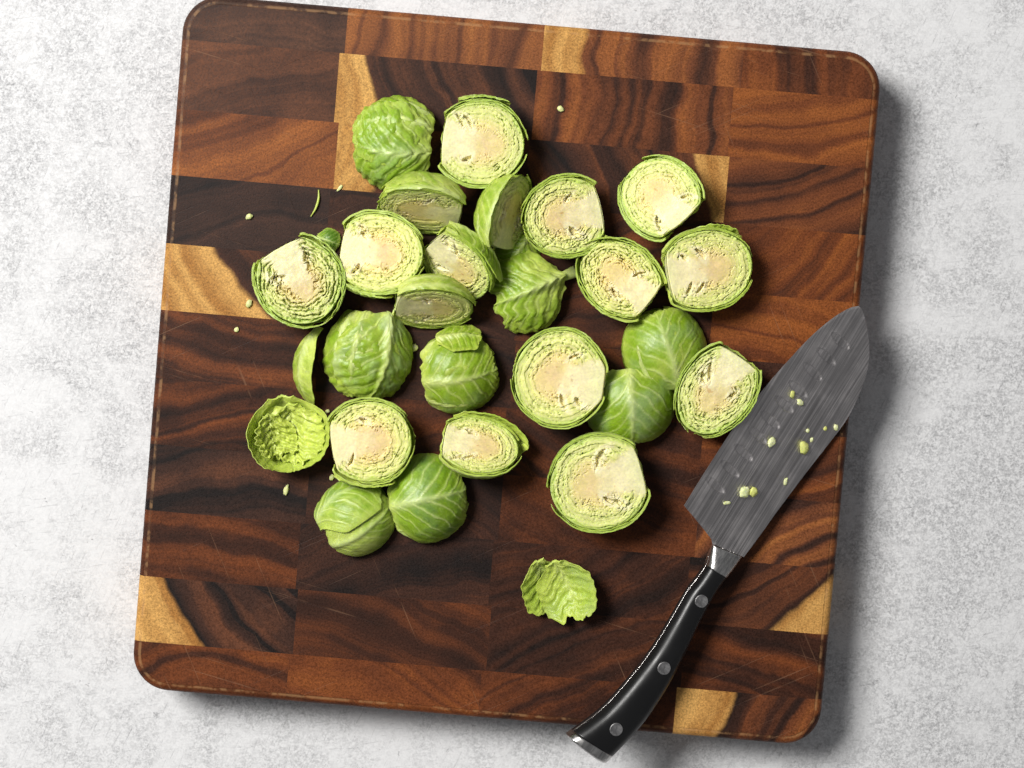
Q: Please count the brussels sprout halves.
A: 23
